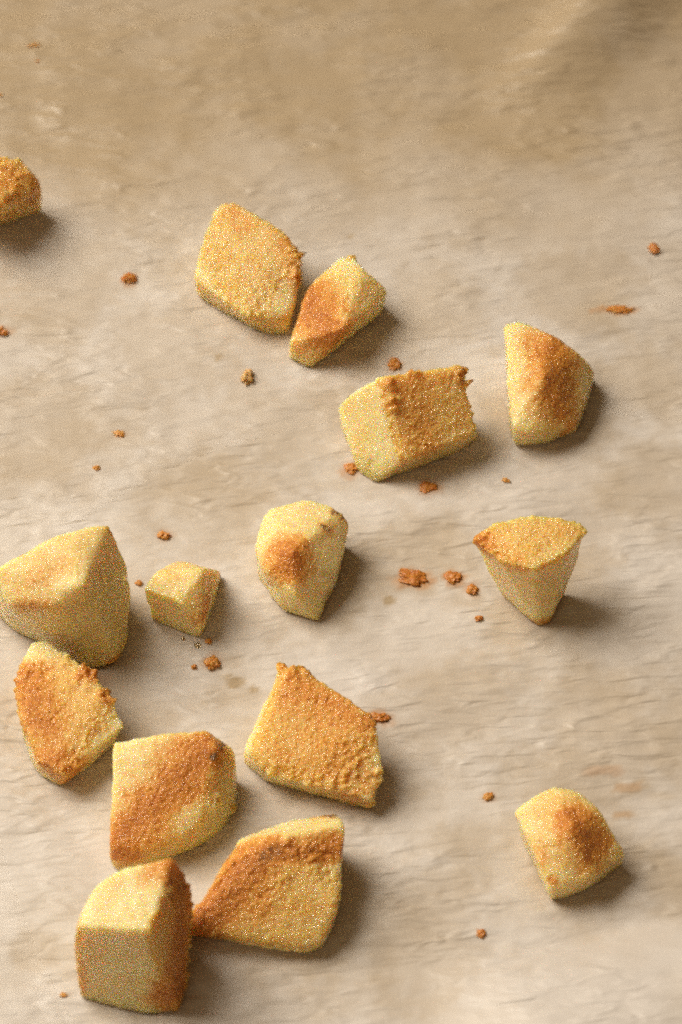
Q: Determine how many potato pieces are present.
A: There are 15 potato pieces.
